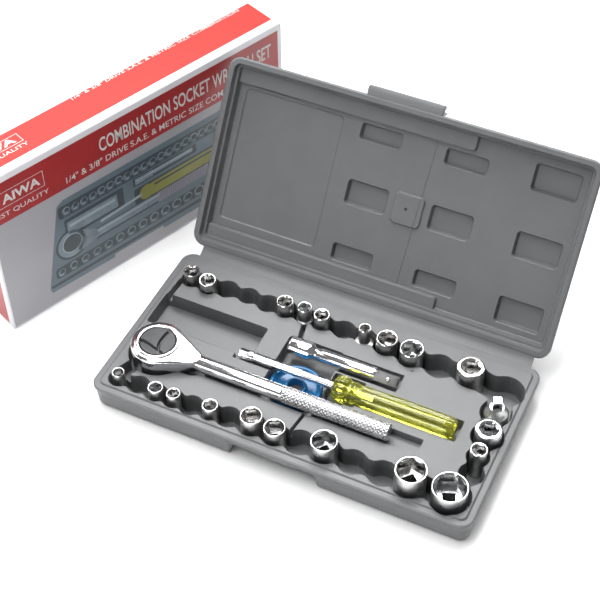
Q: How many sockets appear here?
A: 20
